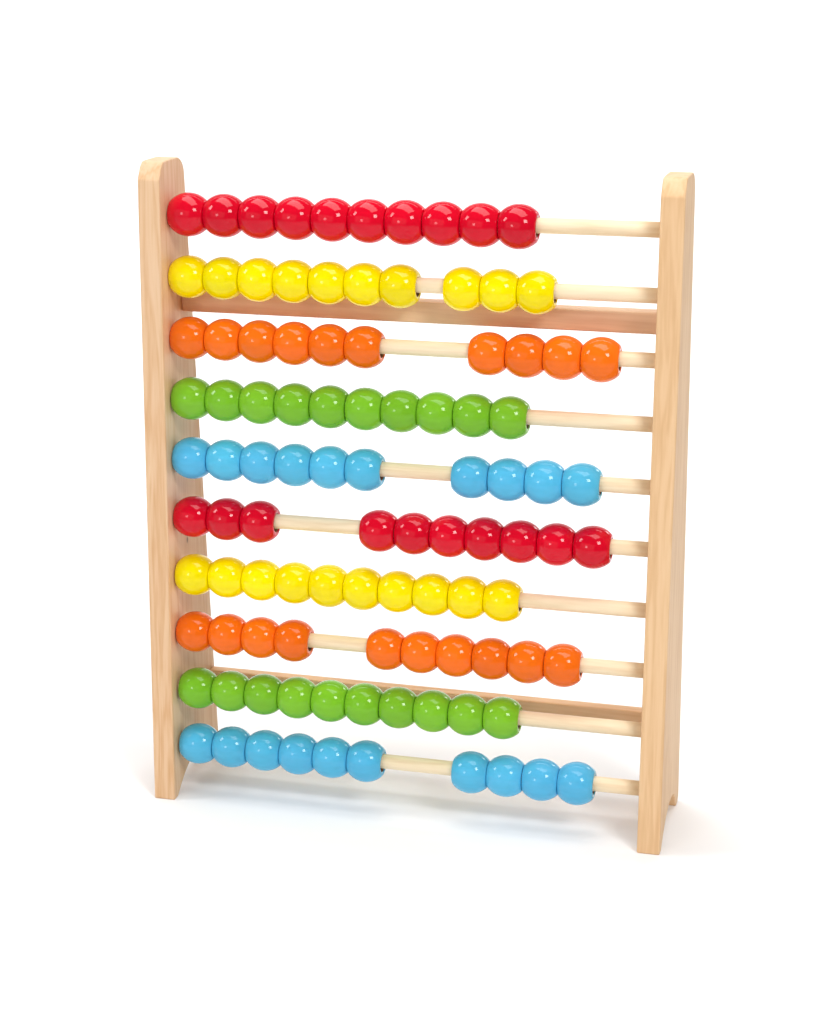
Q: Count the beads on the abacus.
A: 100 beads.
